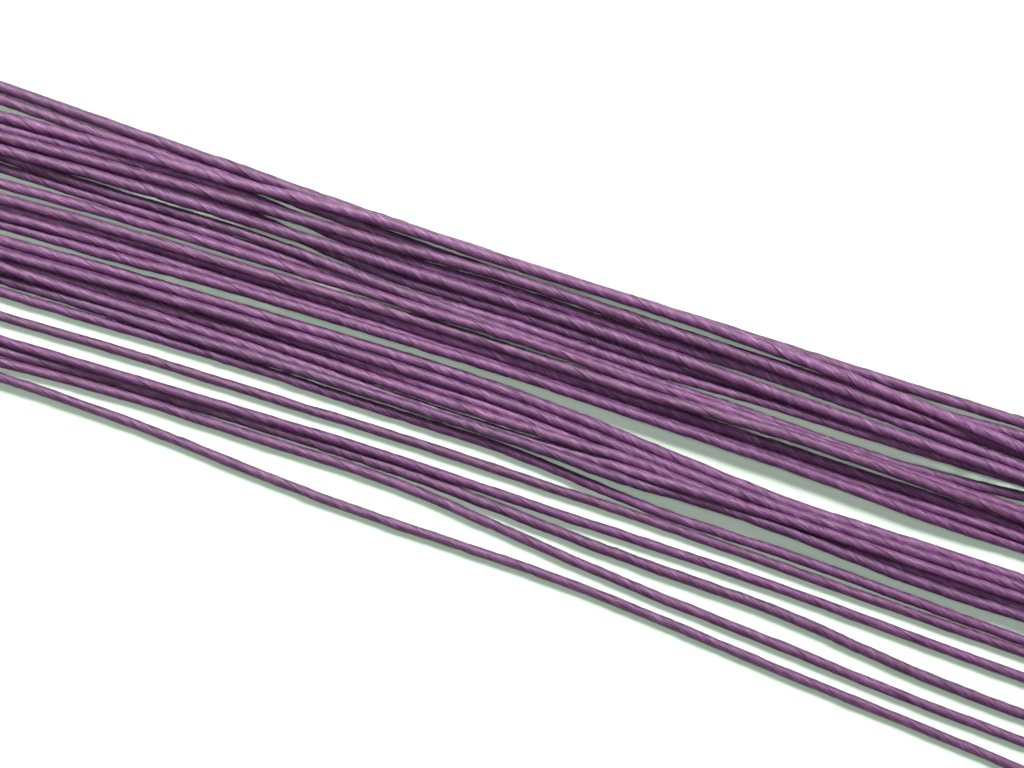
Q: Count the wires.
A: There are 26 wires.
